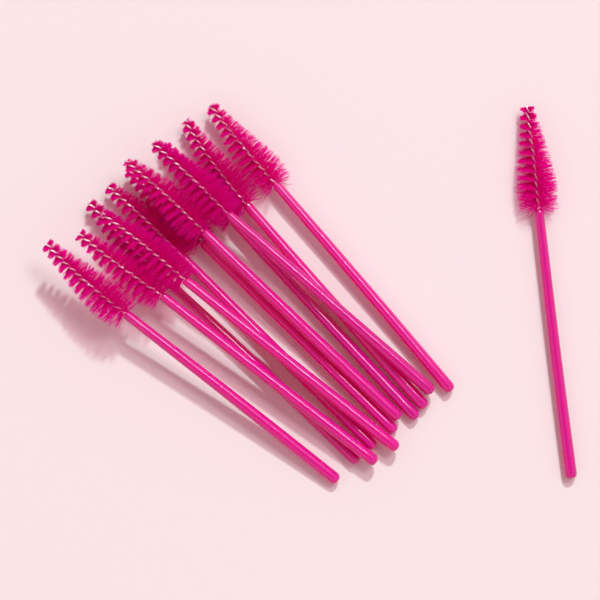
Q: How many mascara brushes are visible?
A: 12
